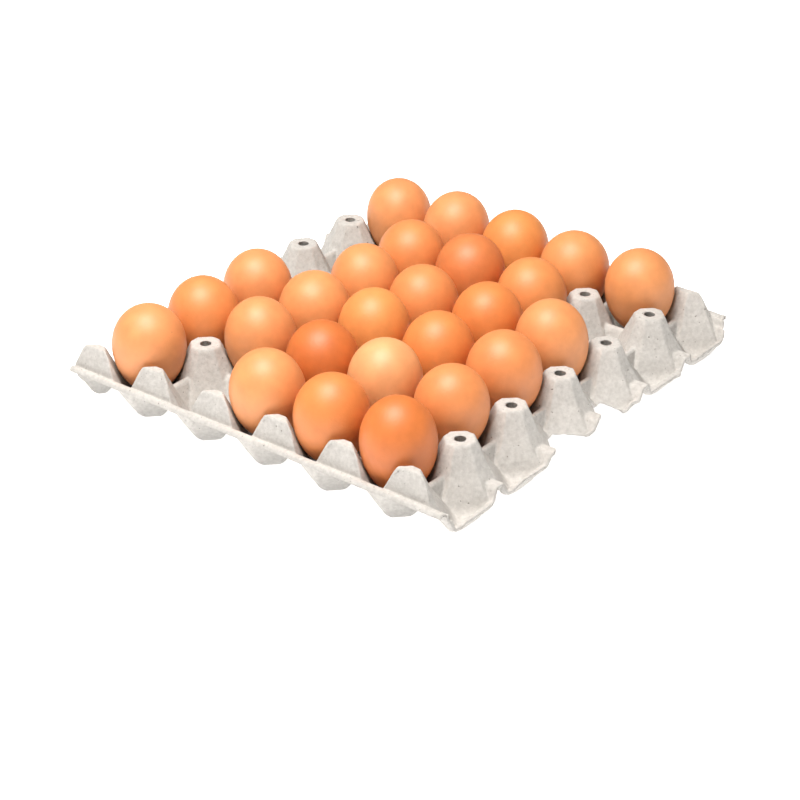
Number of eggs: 26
